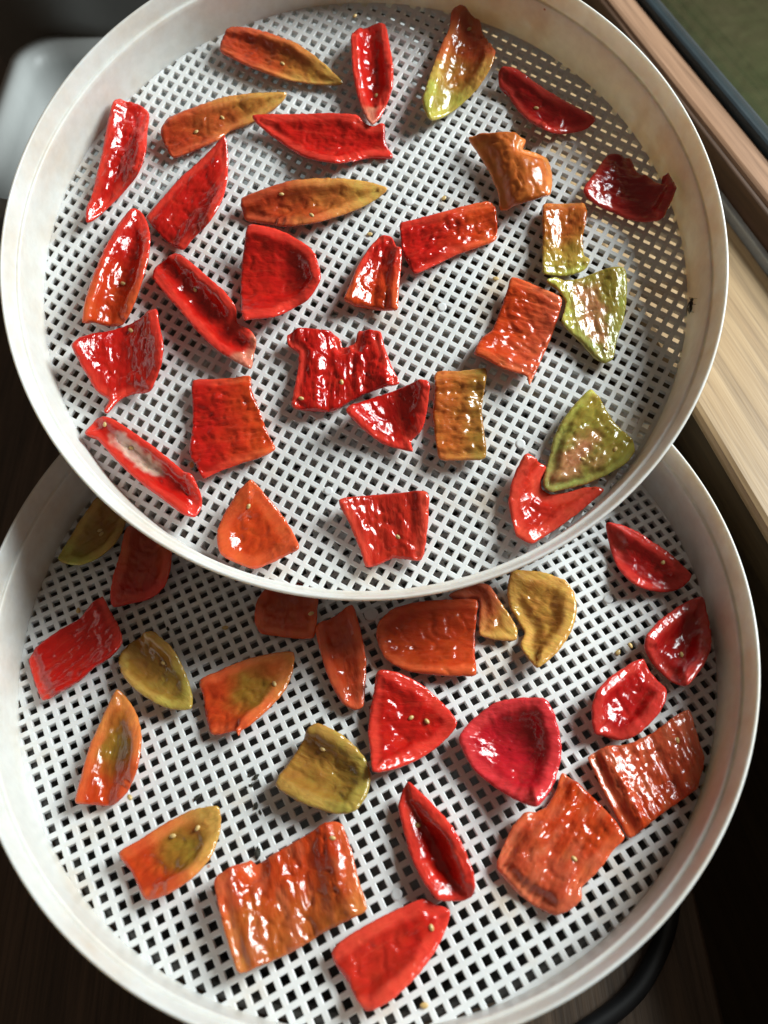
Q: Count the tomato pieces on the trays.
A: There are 52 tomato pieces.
